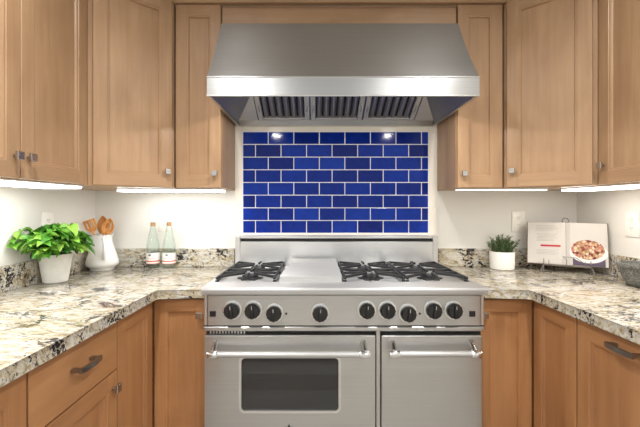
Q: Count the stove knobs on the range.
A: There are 9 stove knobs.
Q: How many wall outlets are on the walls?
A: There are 4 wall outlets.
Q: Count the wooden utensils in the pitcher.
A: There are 3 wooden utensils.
